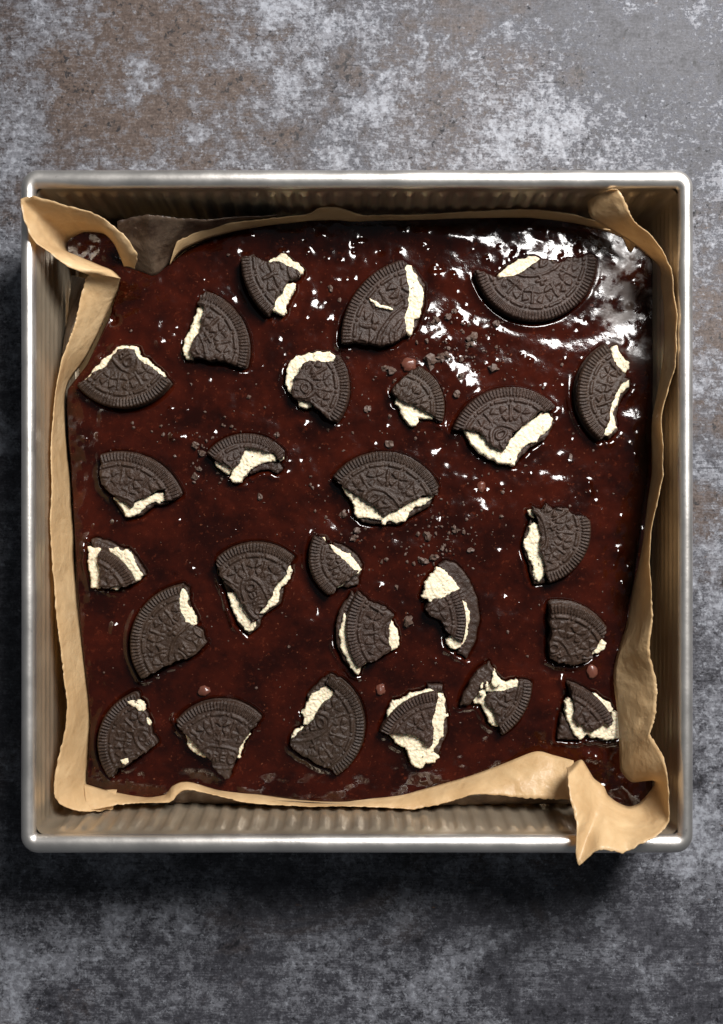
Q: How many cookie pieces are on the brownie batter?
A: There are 26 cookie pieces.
